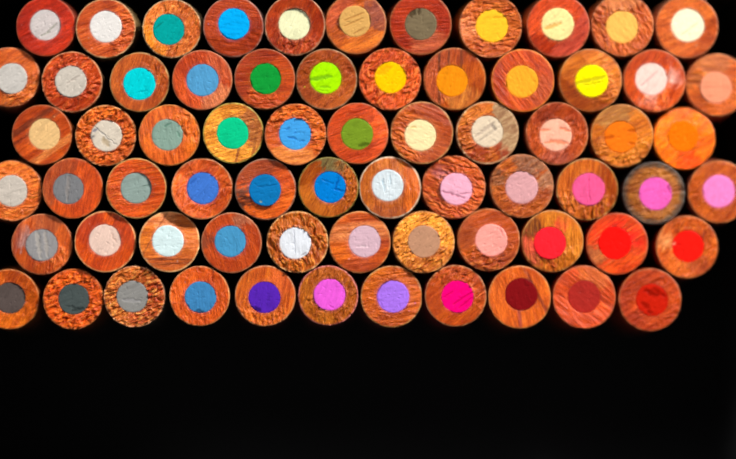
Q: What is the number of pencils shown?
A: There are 68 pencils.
